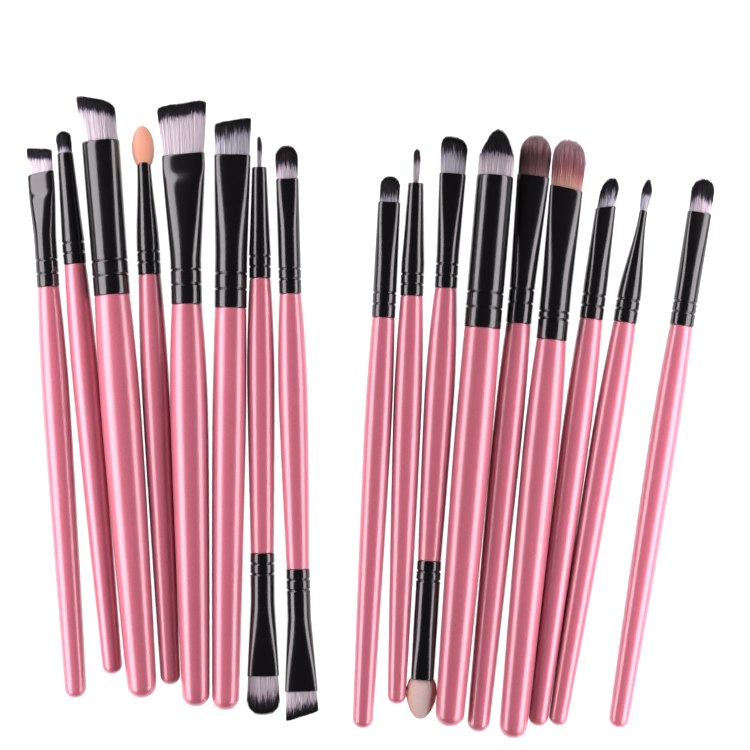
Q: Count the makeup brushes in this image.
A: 17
